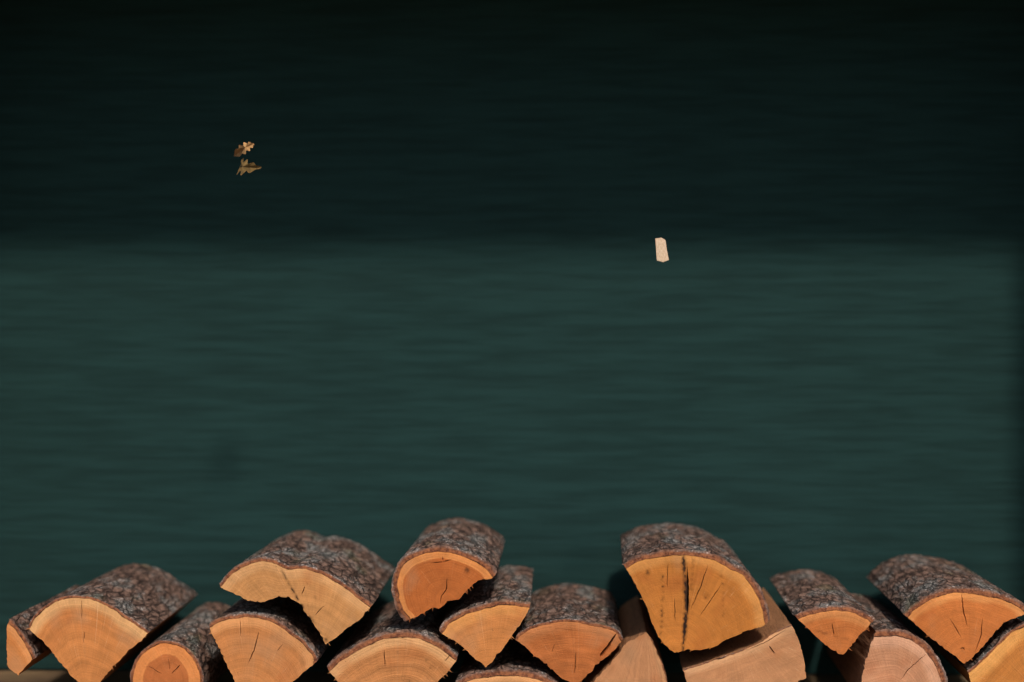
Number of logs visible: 17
